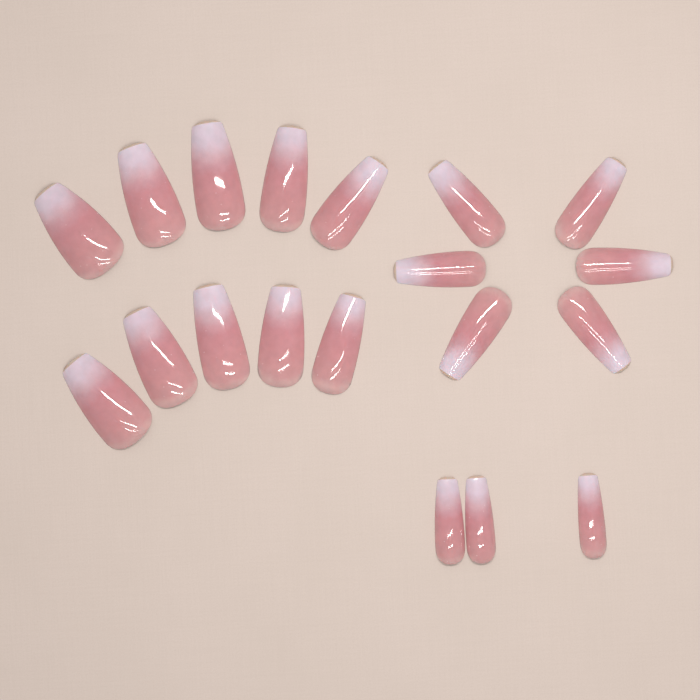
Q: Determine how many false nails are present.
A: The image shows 19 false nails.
